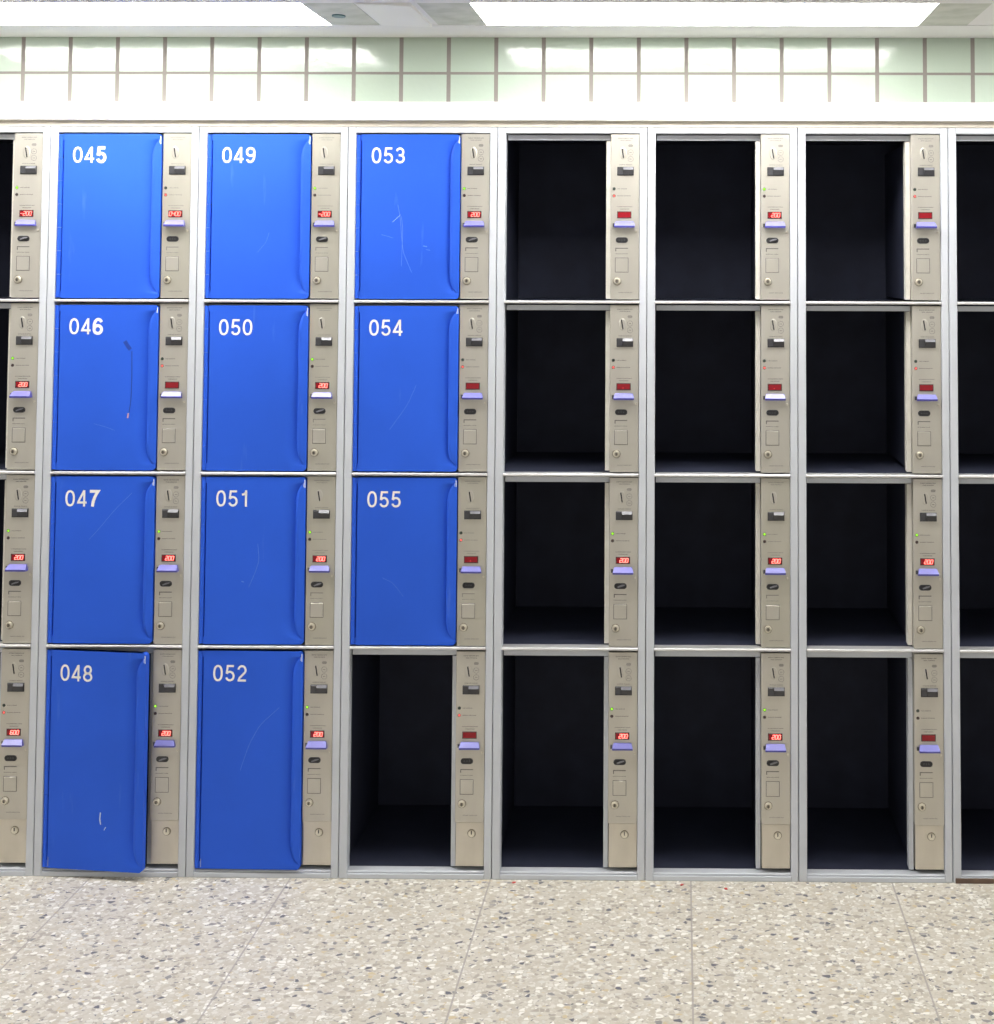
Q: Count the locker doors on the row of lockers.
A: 11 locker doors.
